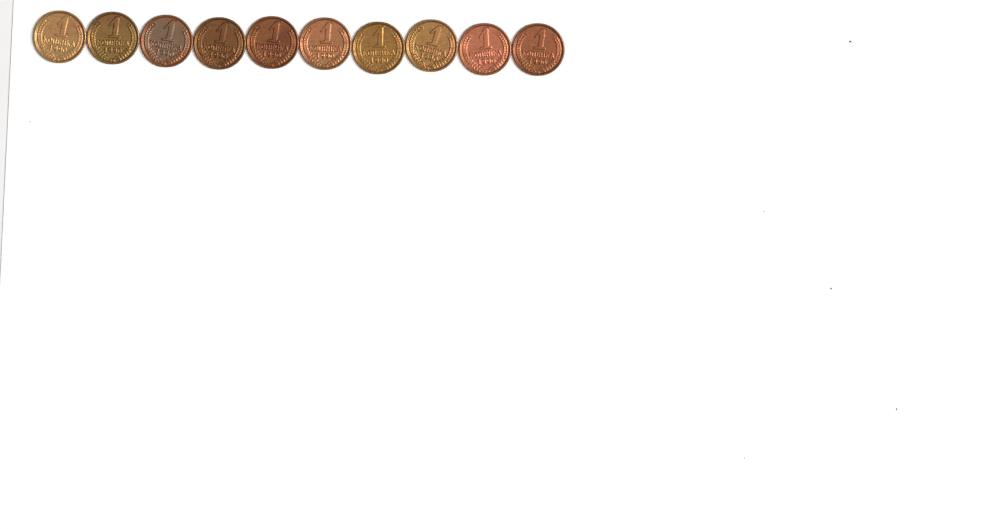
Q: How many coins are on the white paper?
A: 10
